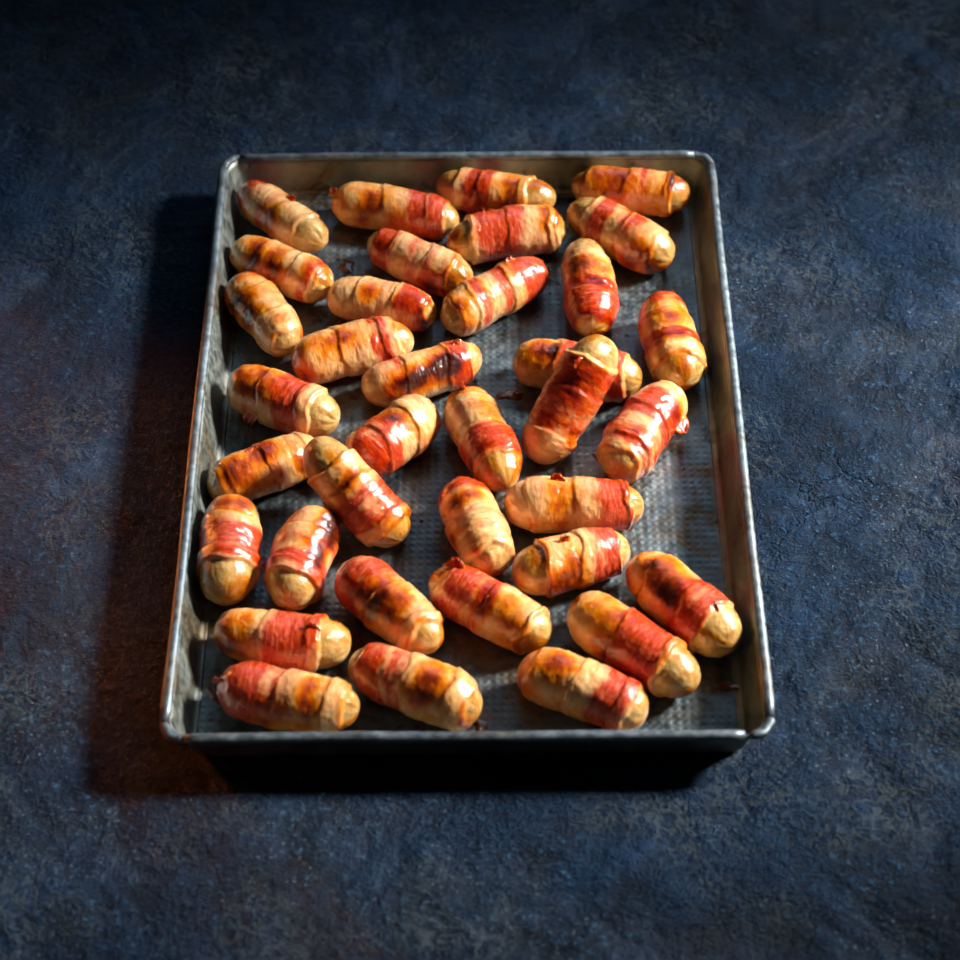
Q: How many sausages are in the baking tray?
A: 36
